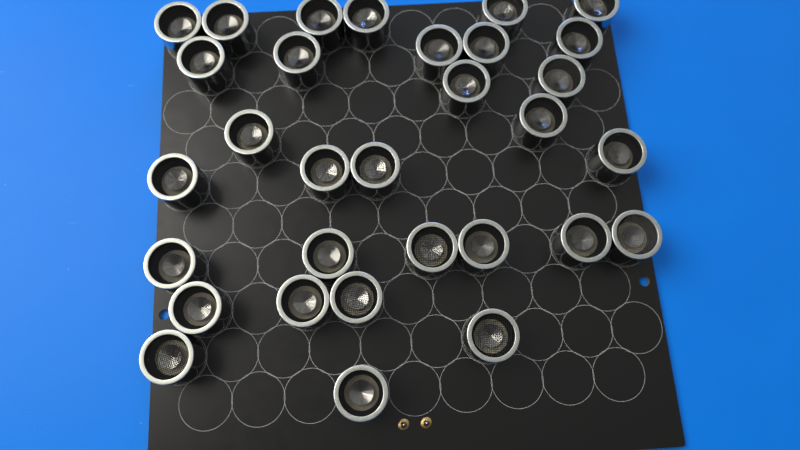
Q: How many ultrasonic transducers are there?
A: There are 31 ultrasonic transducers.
